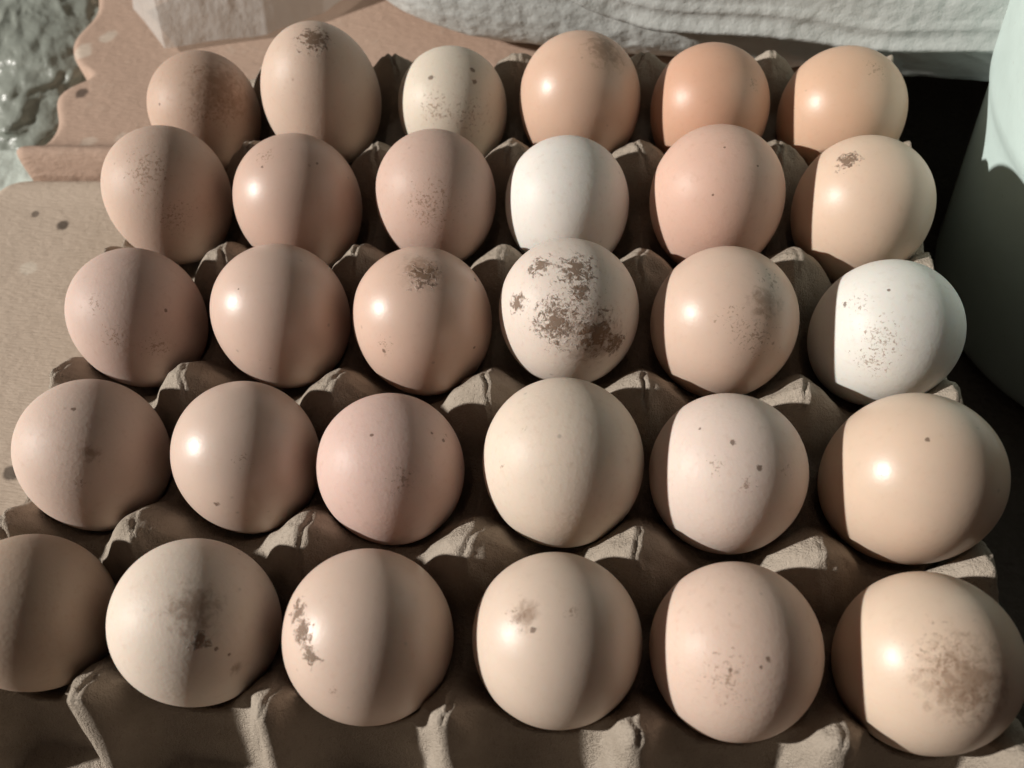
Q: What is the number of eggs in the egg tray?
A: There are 30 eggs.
